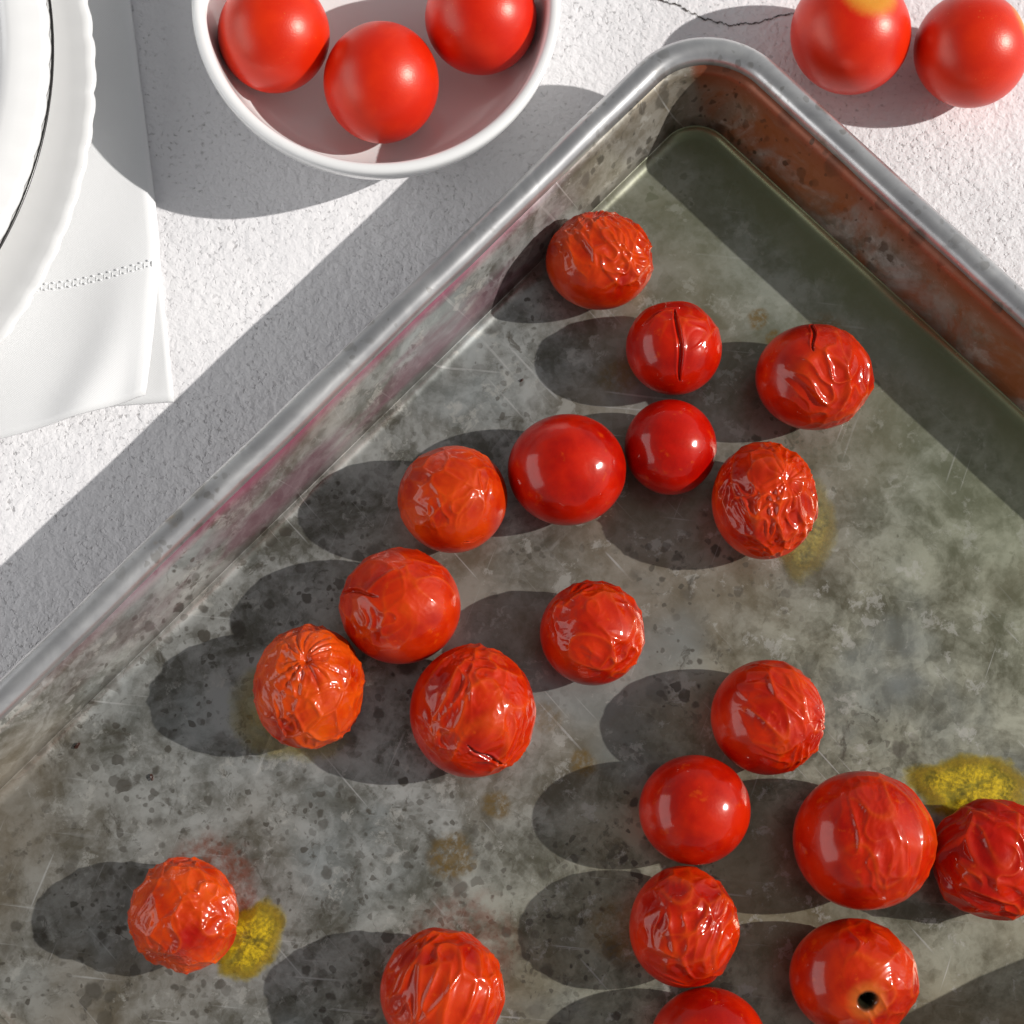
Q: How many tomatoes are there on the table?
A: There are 25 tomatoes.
